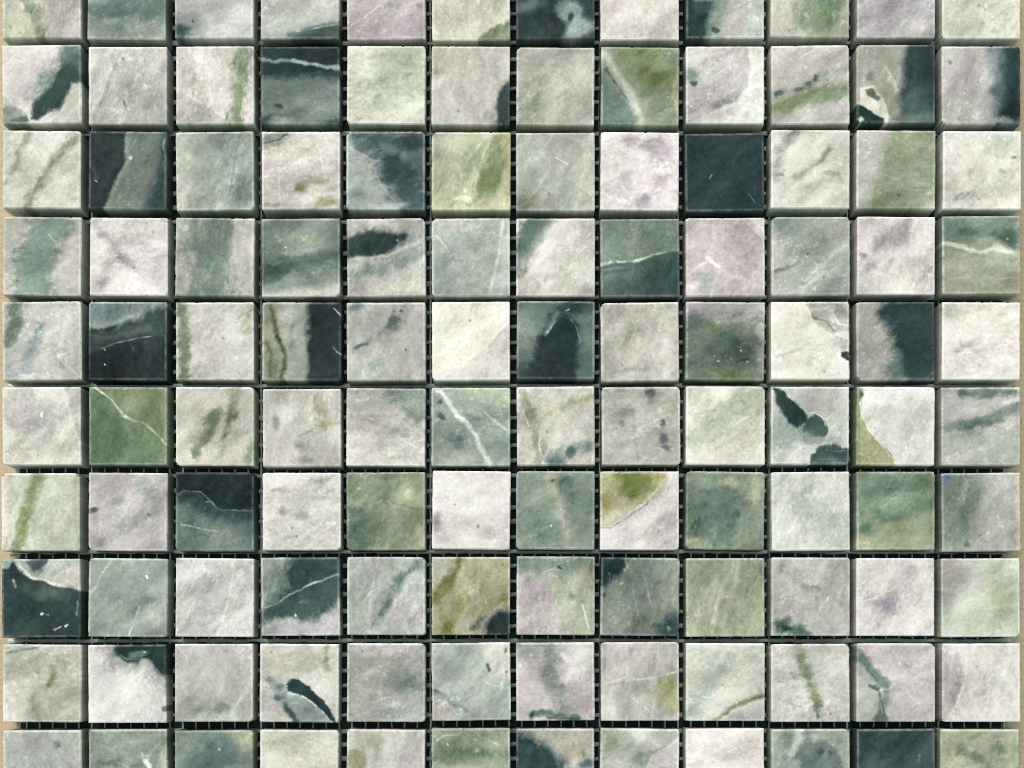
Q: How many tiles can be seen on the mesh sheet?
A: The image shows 120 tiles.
